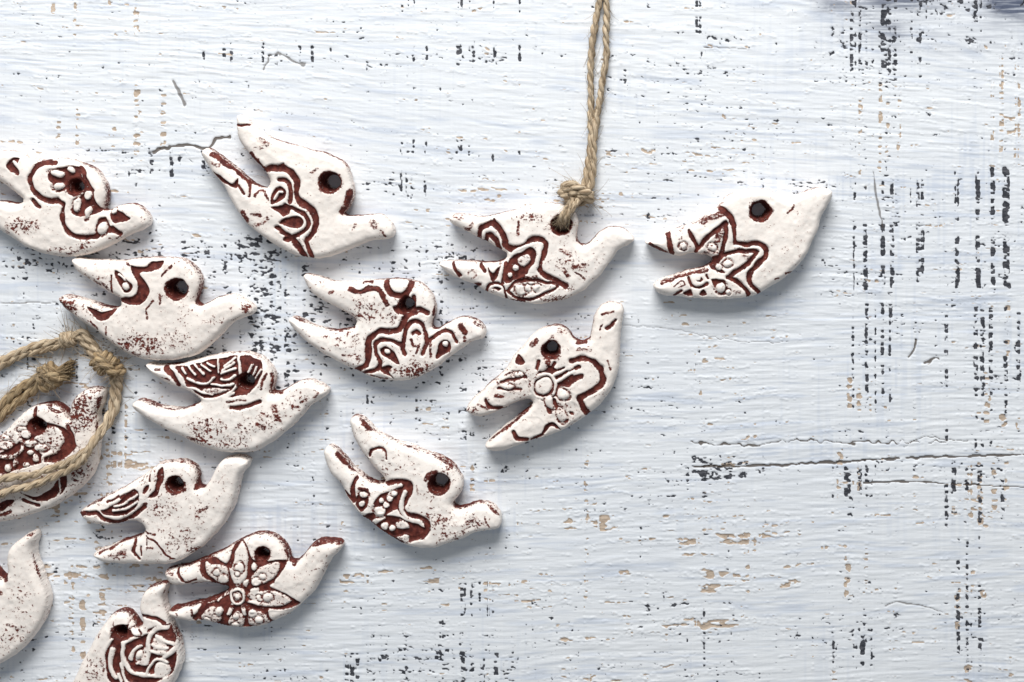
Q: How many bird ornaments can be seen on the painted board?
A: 14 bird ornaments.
